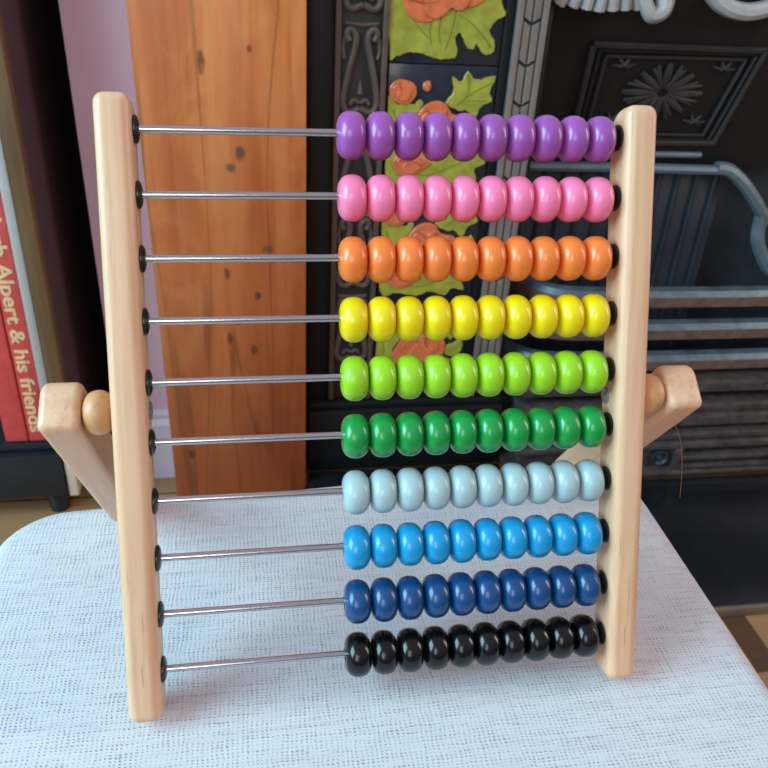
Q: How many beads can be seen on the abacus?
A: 100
